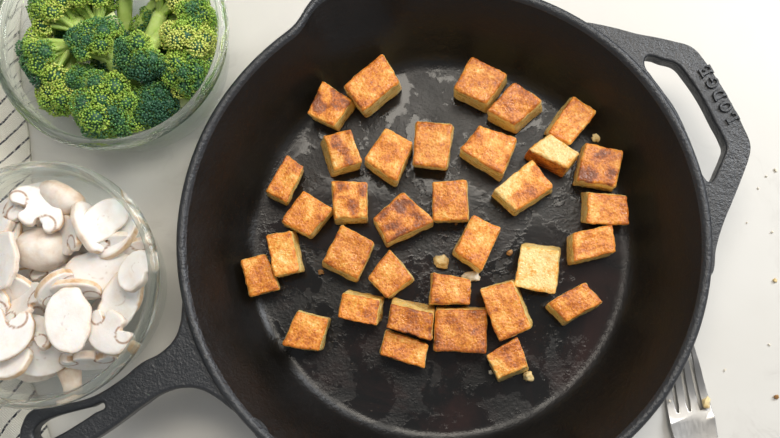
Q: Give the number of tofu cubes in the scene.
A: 34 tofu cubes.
